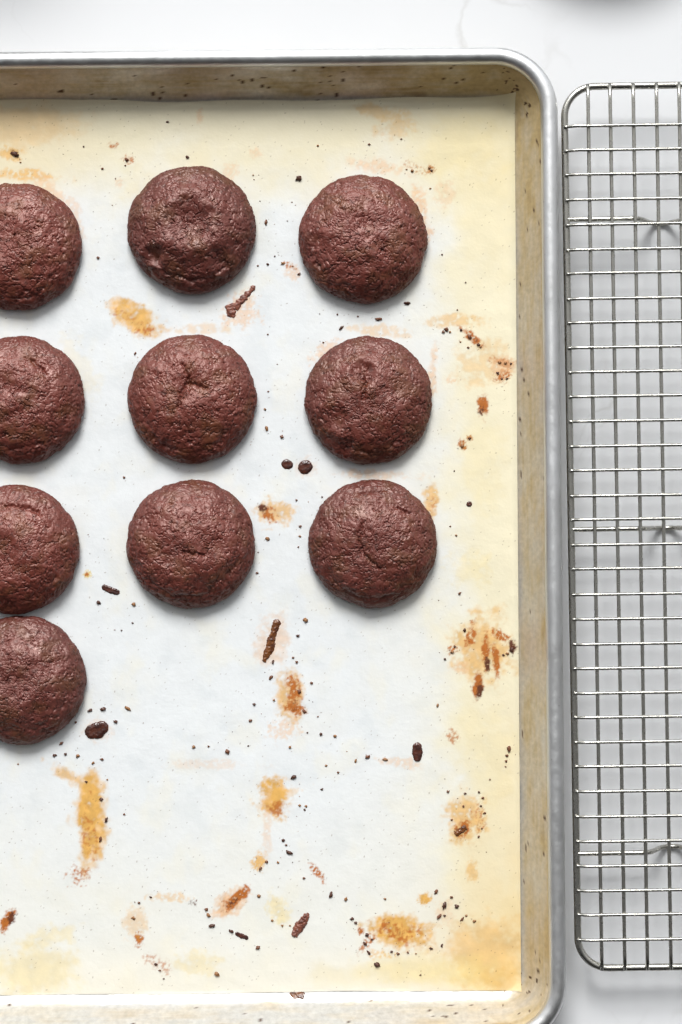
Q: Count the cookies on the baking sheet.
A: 10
